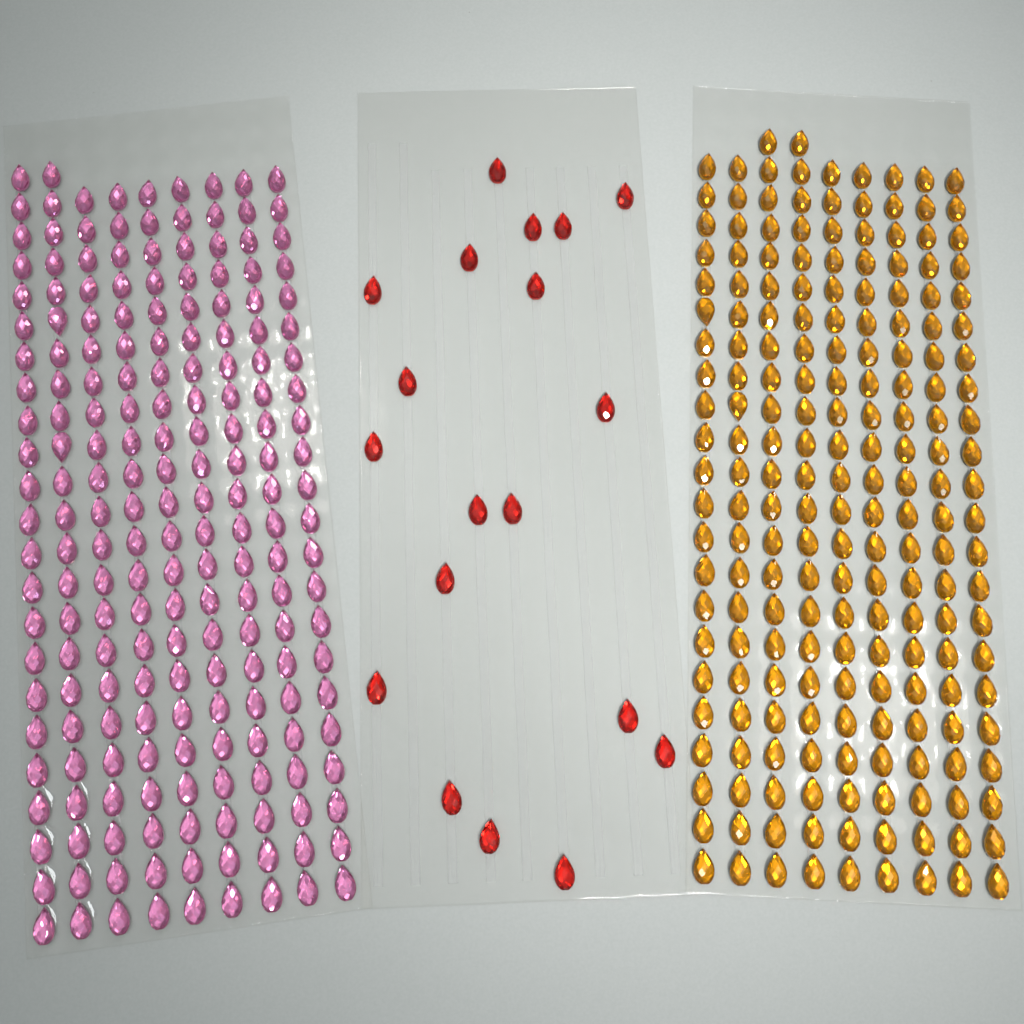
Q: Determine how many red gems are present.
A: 19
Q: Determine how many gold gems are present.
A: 200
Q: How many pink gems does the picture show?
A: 200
